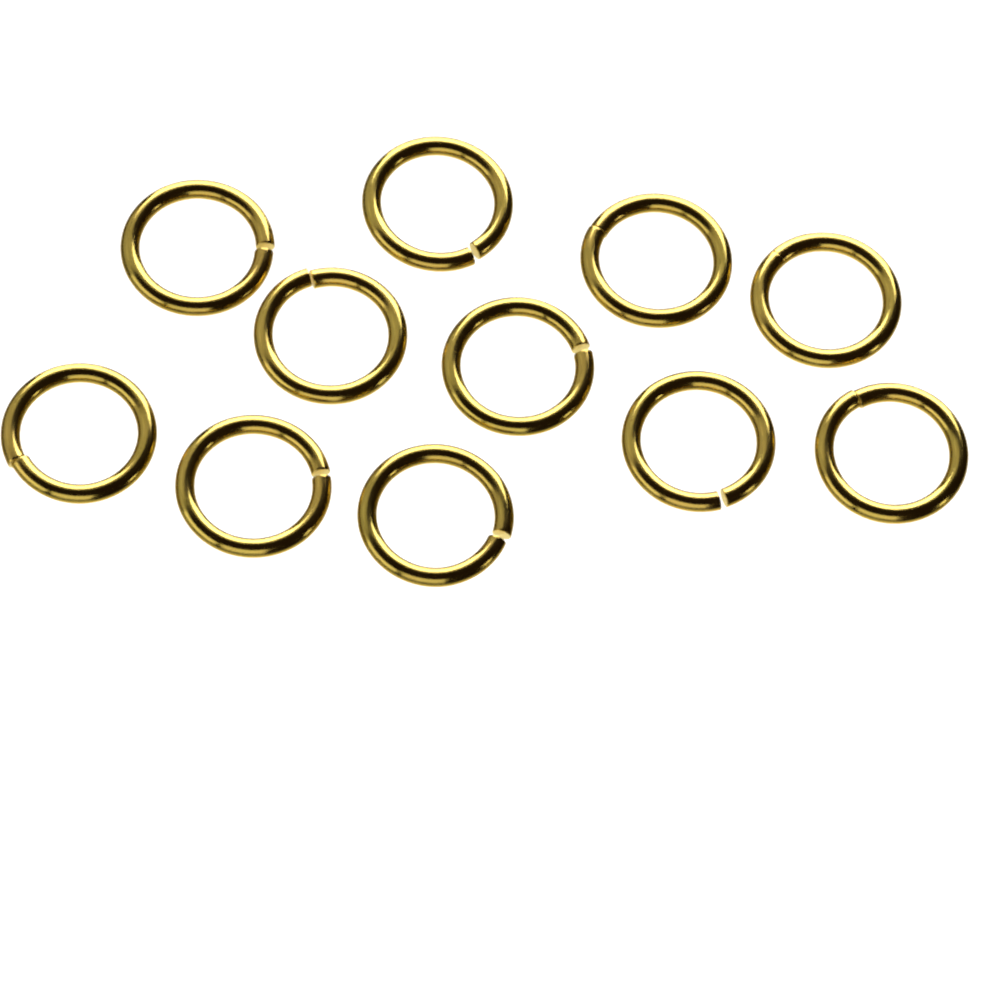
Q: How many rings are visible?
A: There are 11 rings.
